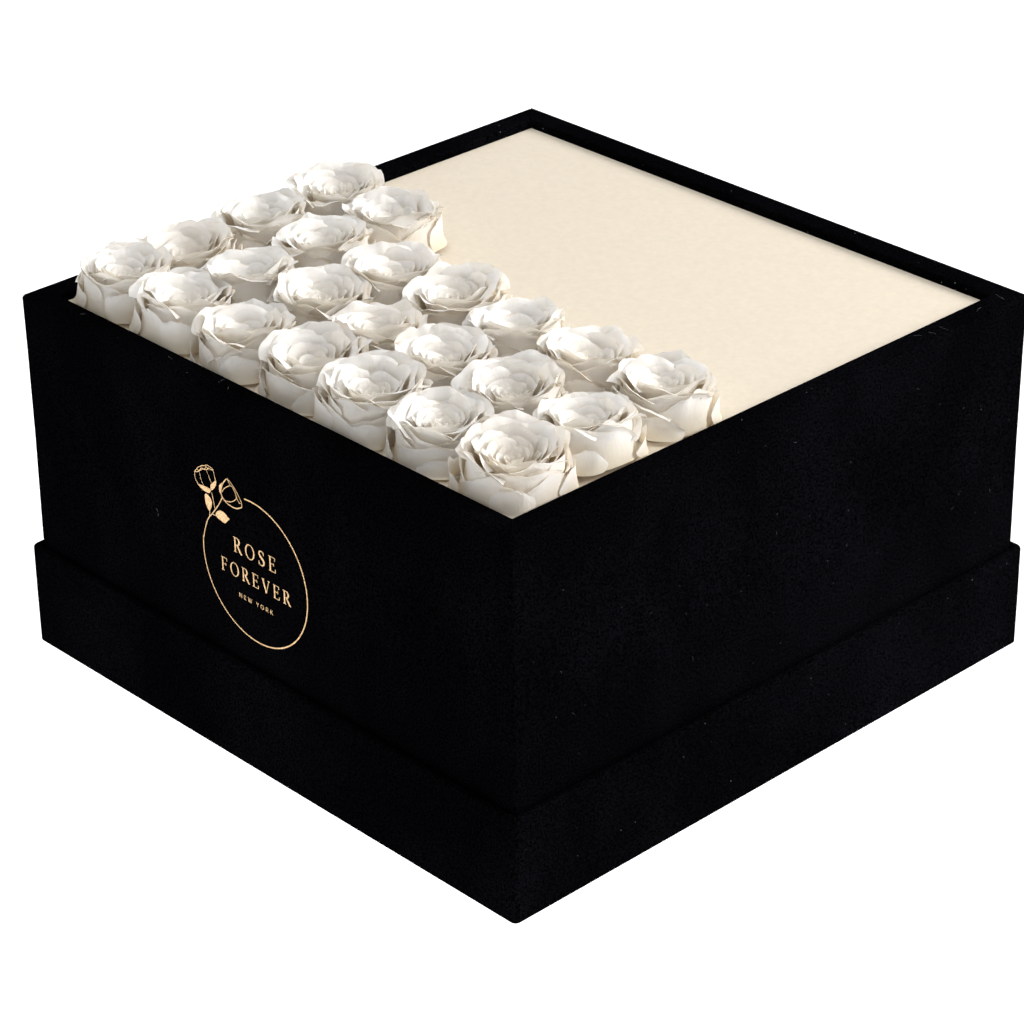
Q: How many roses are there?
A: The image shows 23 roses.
